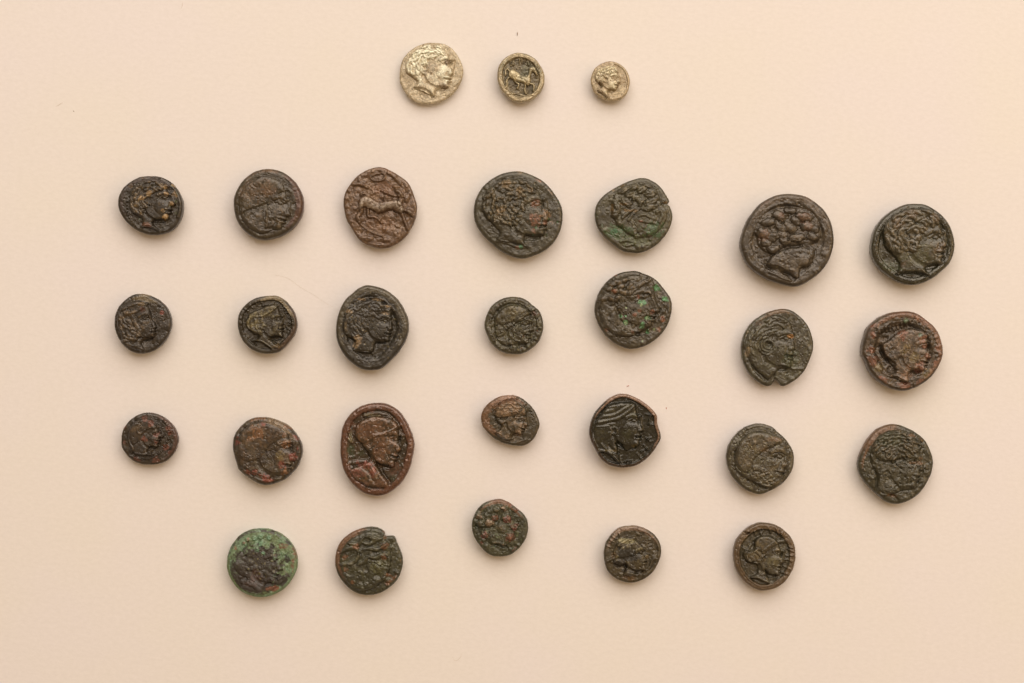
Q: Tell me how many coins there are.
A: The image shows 29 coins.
